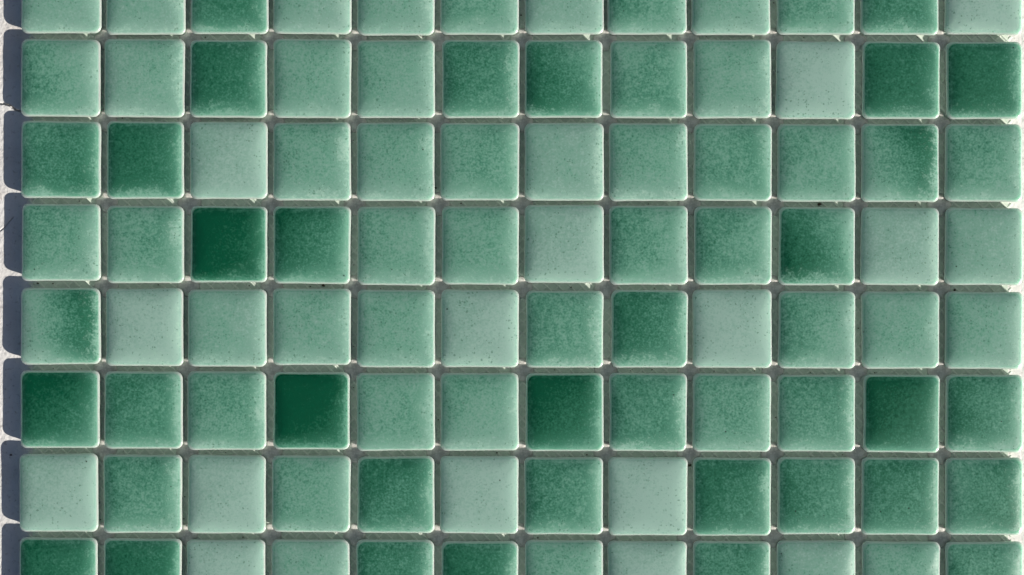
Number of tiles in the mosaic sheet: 96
